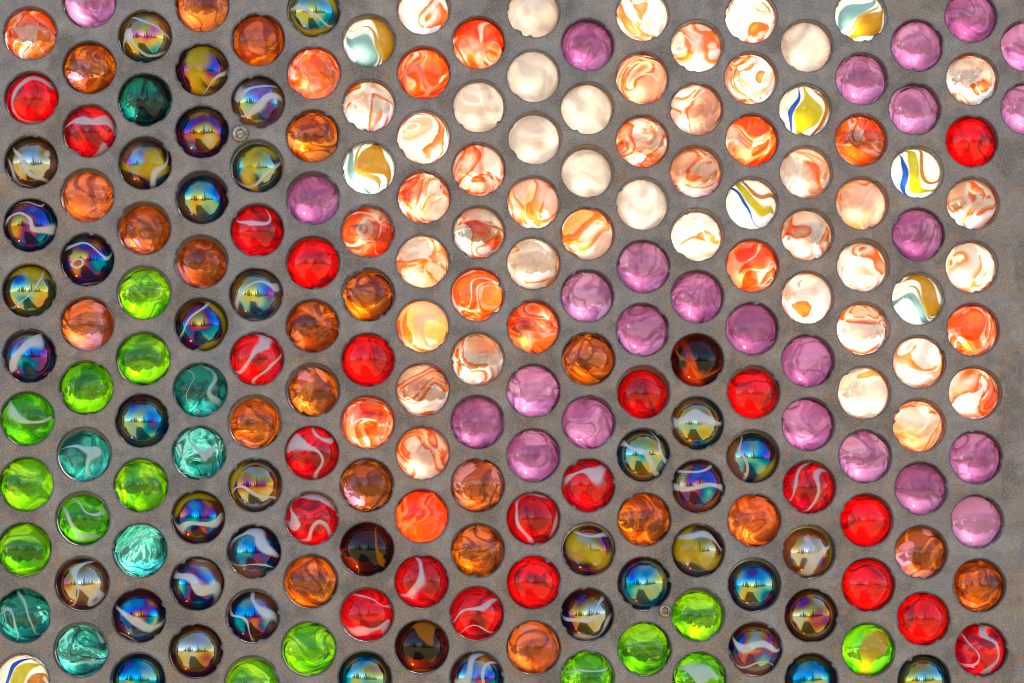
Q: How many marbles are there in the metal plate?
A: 200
